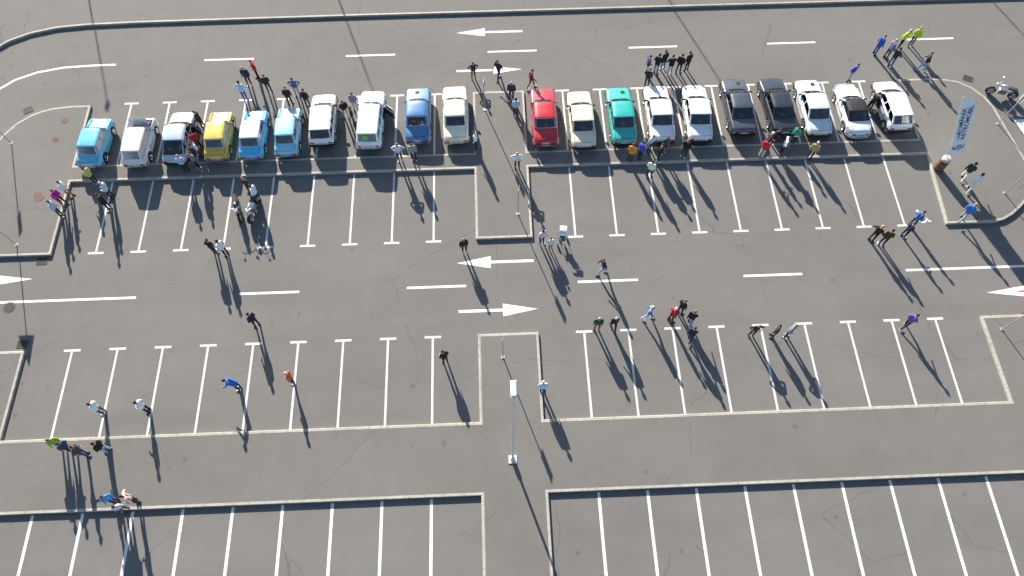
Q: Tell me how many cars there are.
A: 20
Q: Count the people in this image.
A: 98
